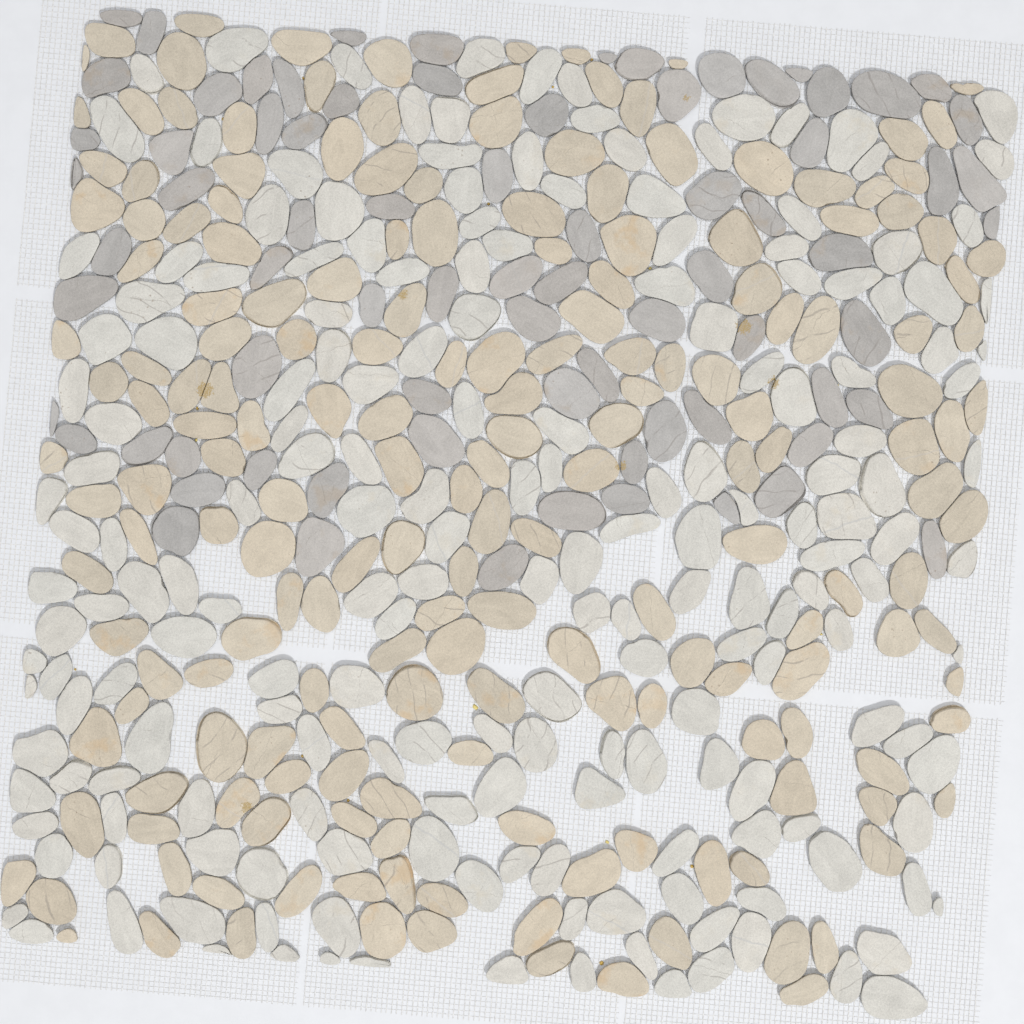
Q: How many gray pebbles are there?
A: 76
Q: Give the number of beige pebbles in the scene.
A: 189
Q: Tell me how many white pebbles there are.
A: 192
